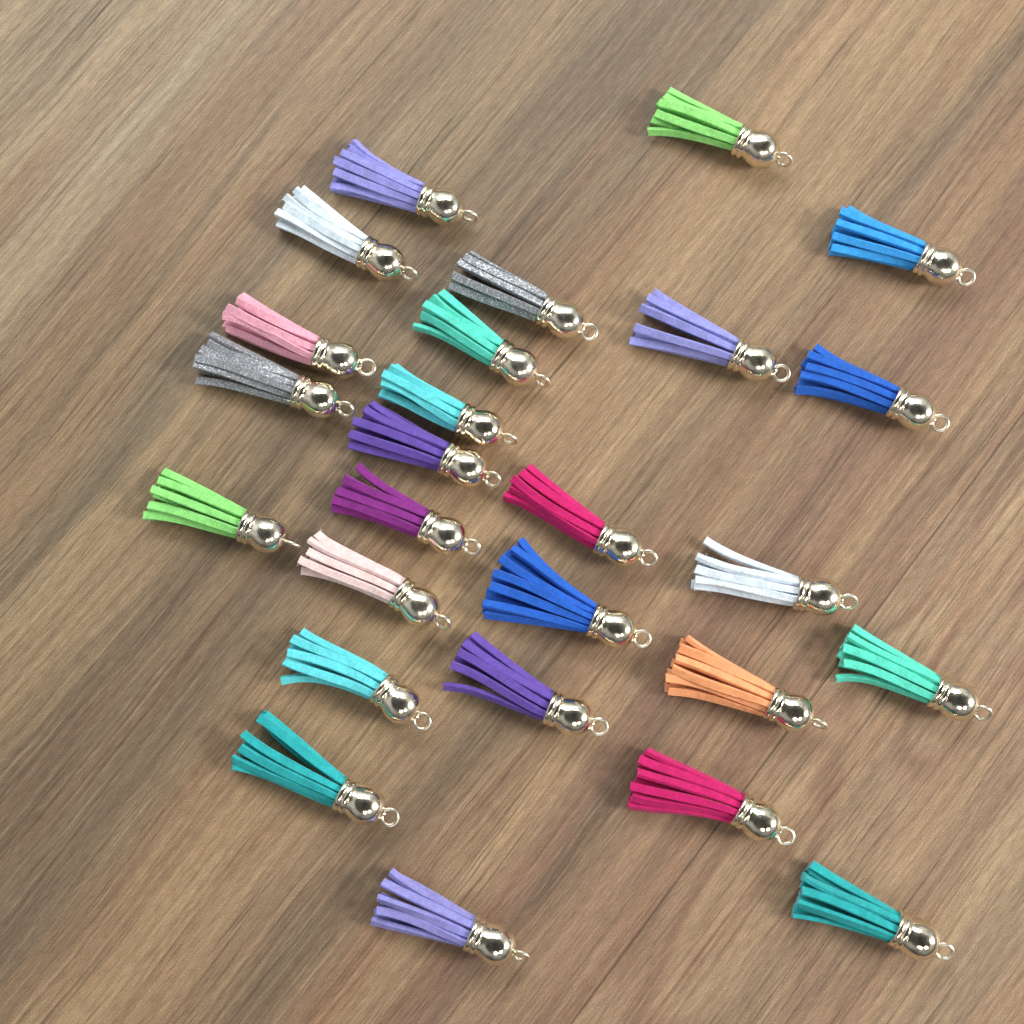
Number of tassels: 26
